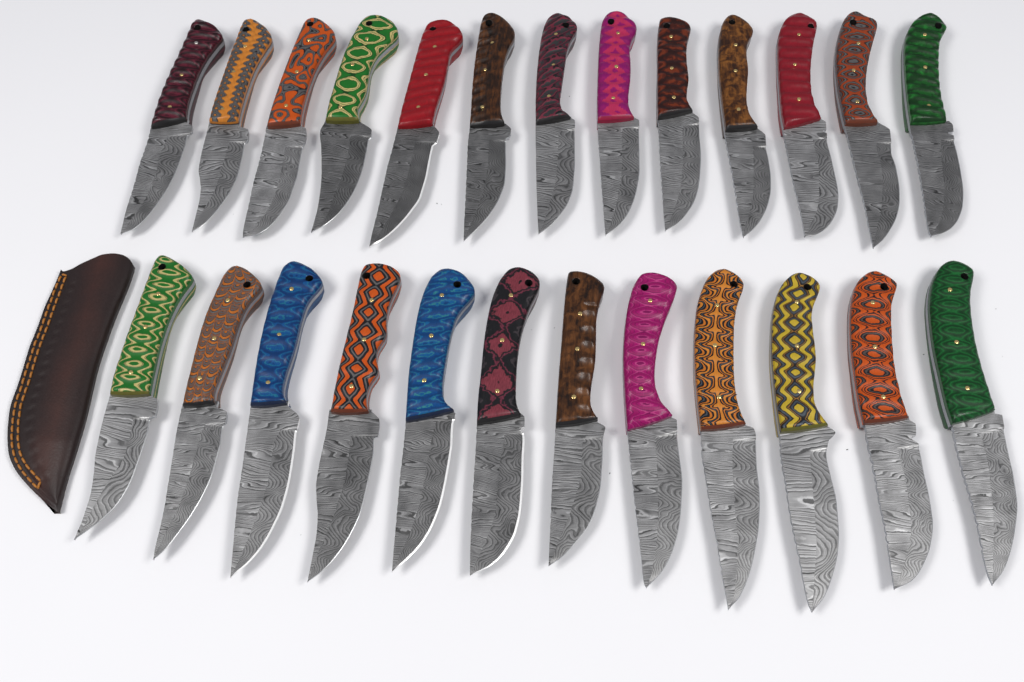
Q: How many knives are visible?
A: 25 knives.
